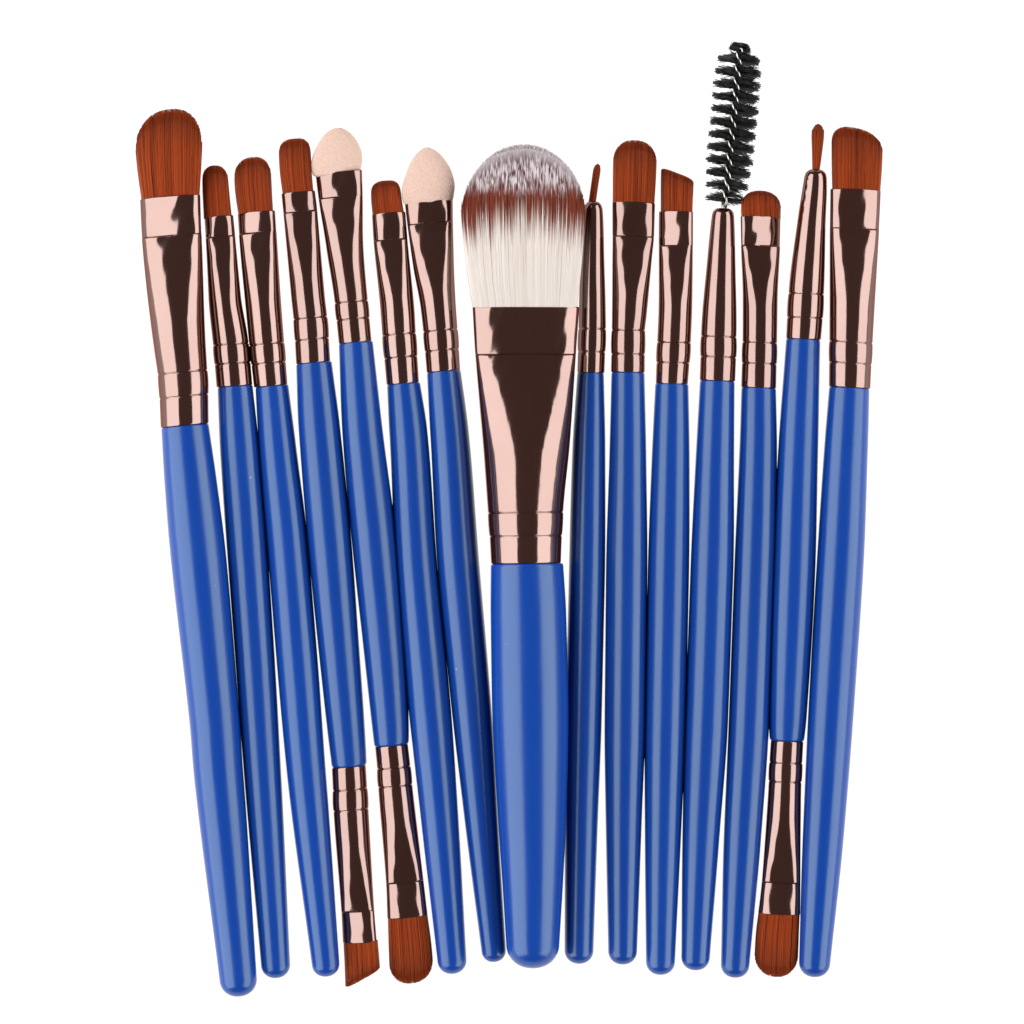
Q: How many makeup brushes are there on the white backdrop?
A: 15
